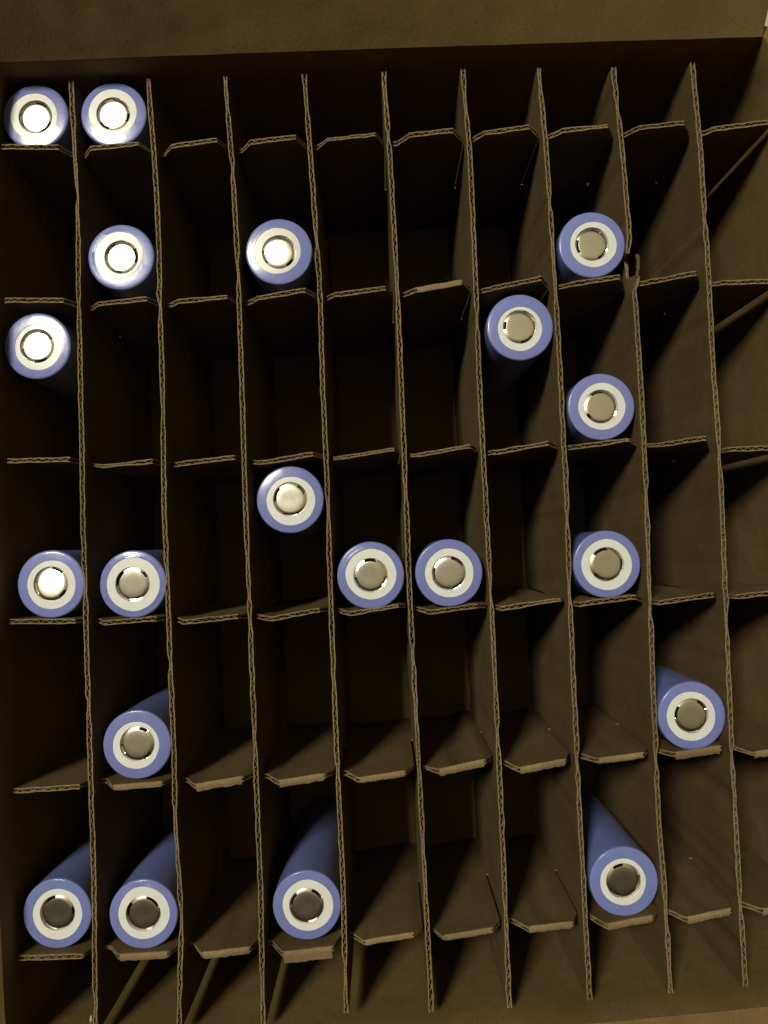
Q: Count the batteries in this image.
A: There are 20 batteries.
